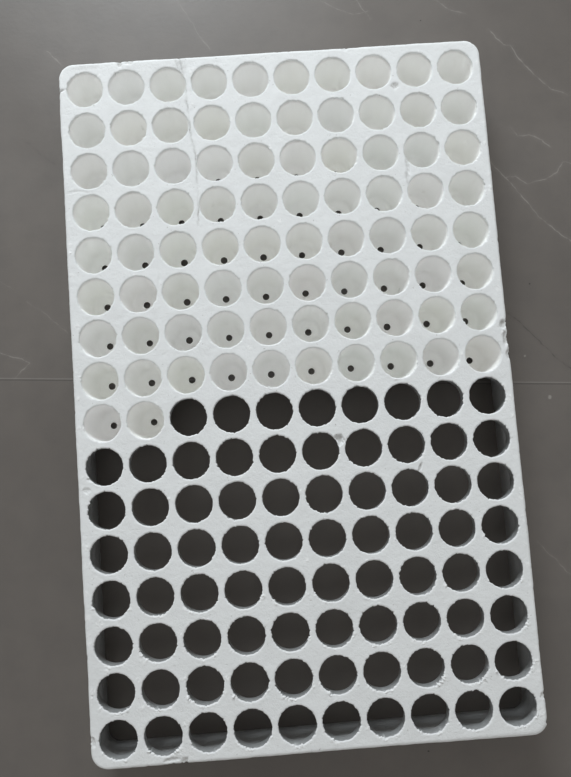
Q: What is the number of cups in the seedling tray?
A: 82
